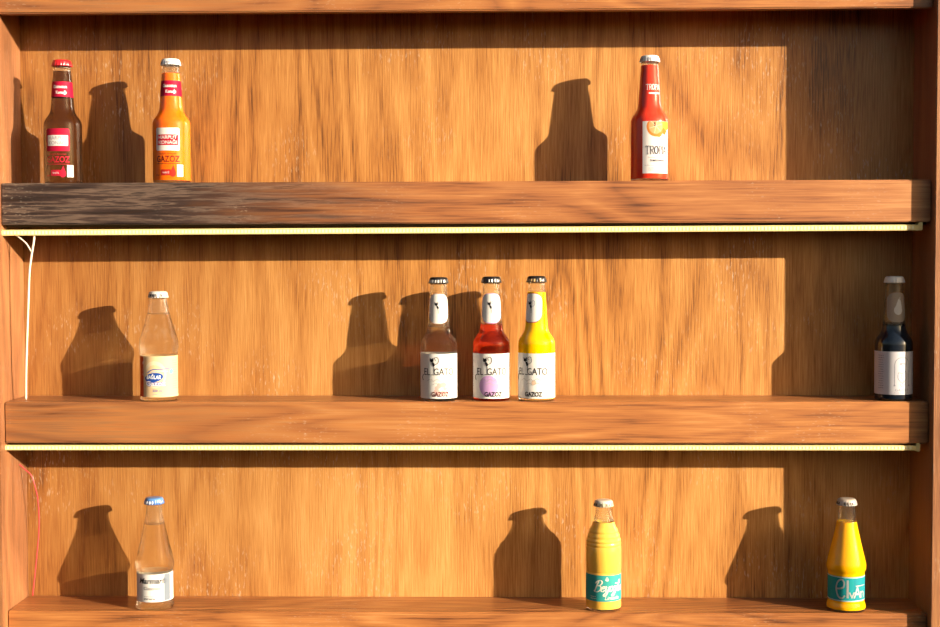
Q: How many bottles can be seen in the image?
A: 11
